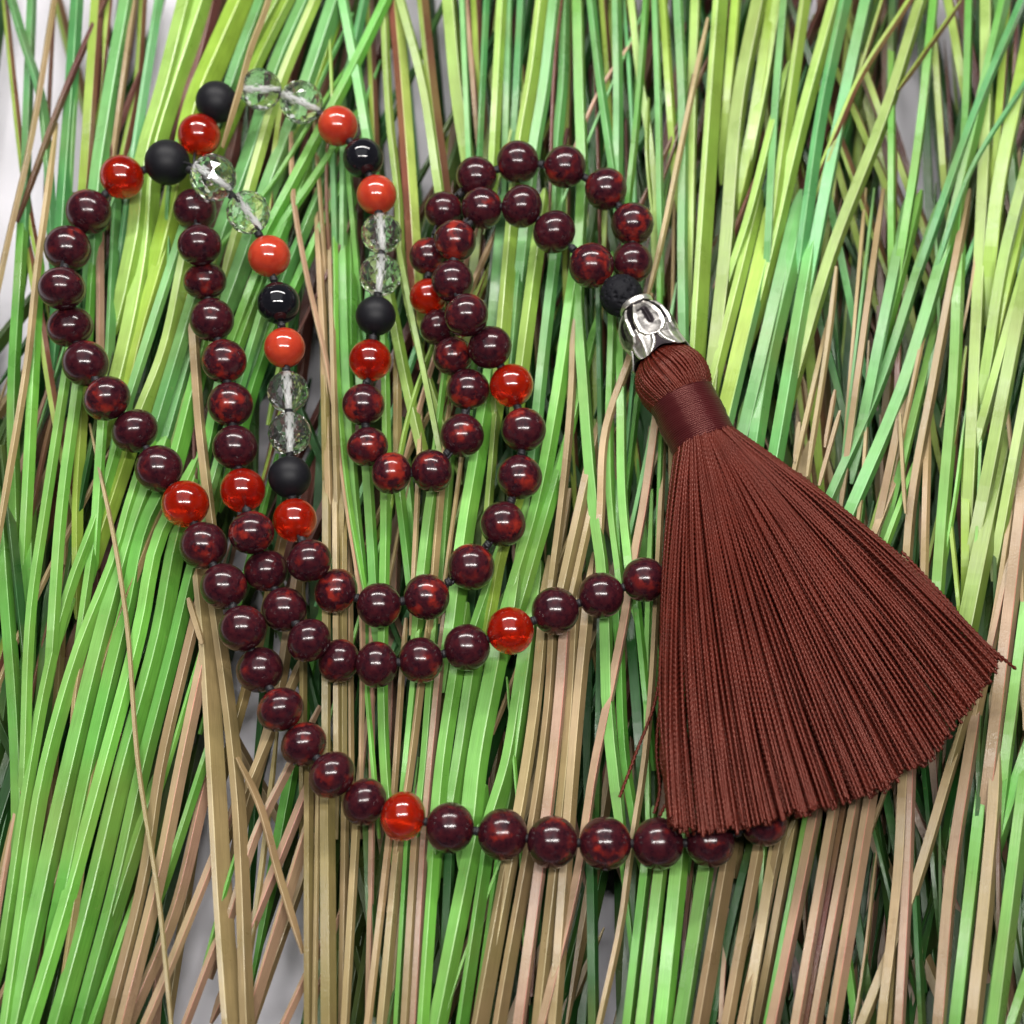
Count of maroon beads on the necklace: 73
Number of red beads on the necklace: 14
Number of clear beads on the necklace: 8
